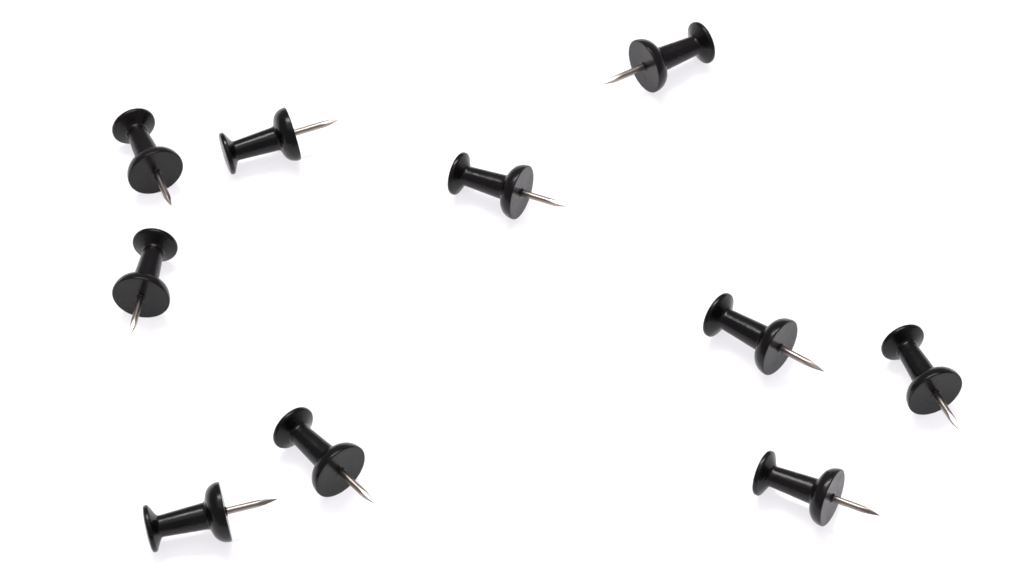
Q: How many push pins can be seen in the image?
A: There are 10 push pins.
